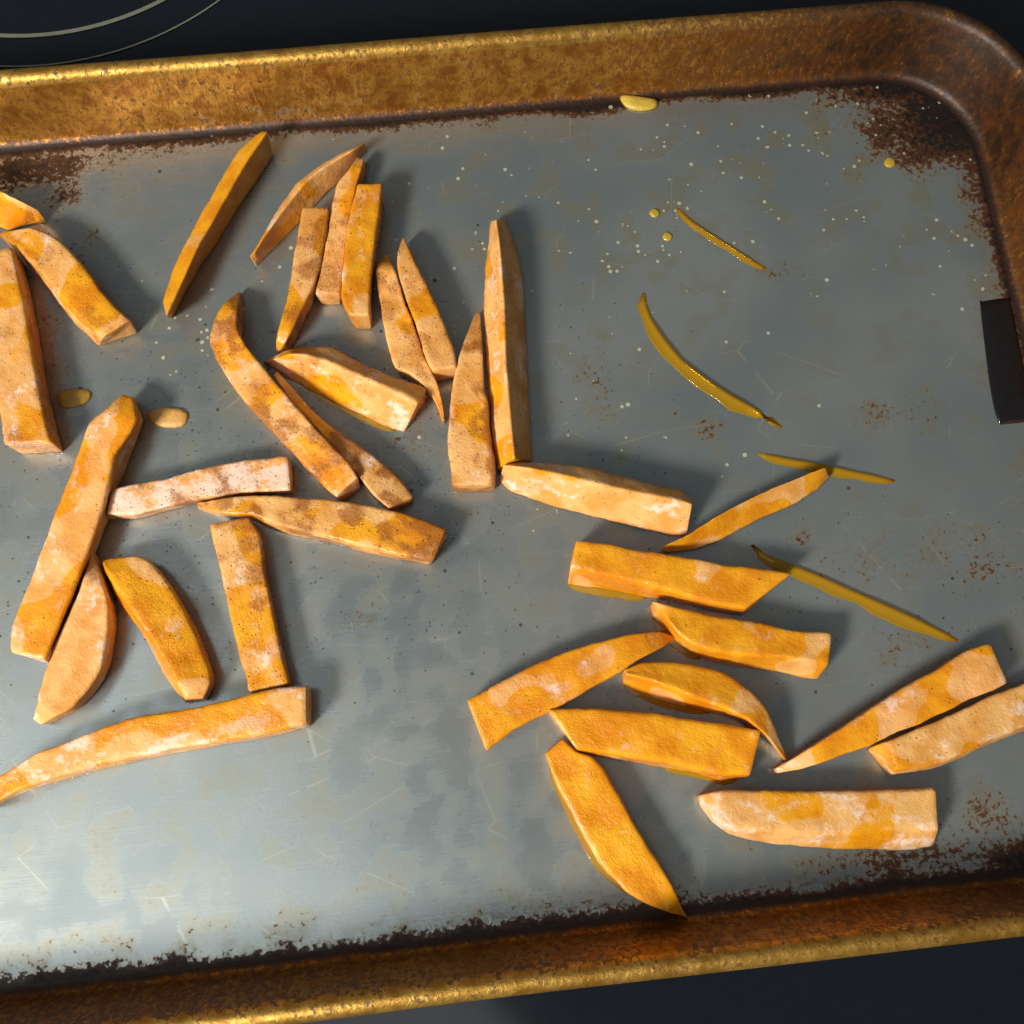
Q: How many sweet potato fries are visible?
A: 33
